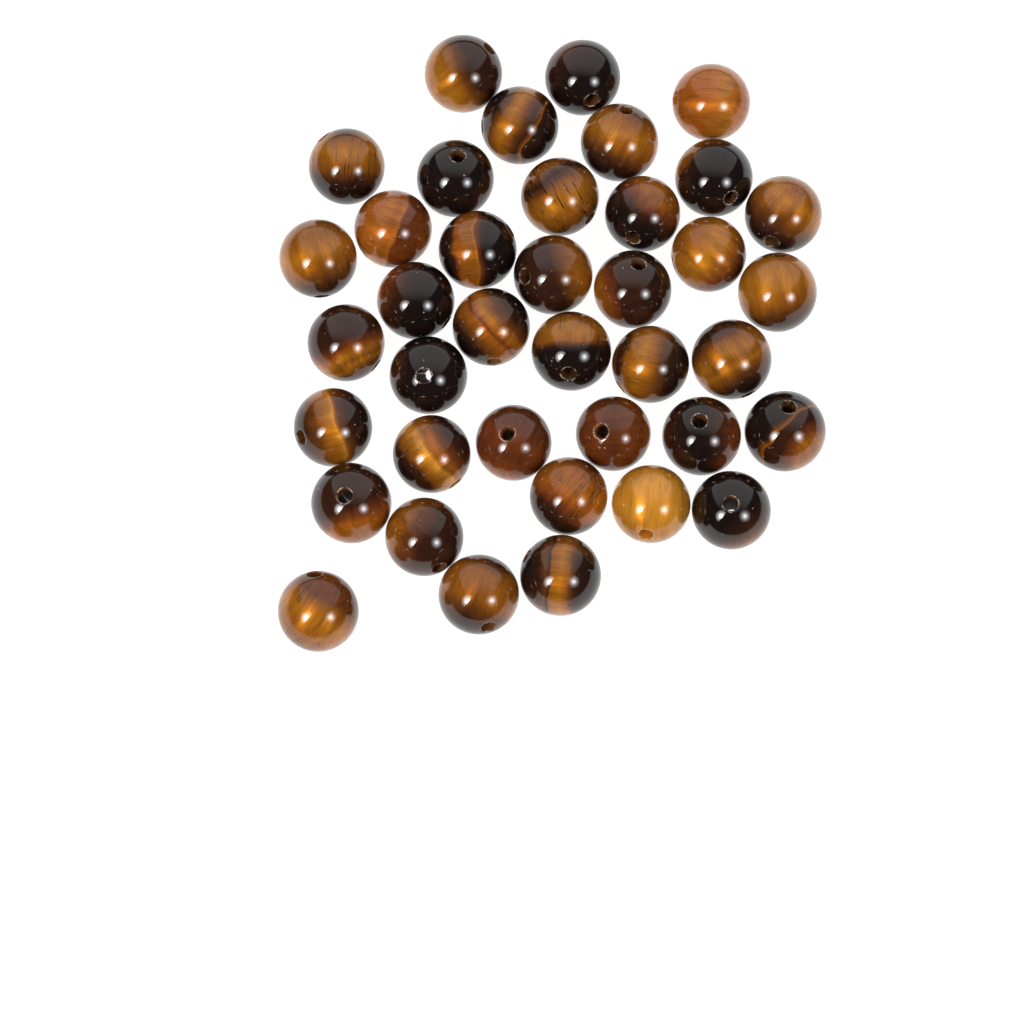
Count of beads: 39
